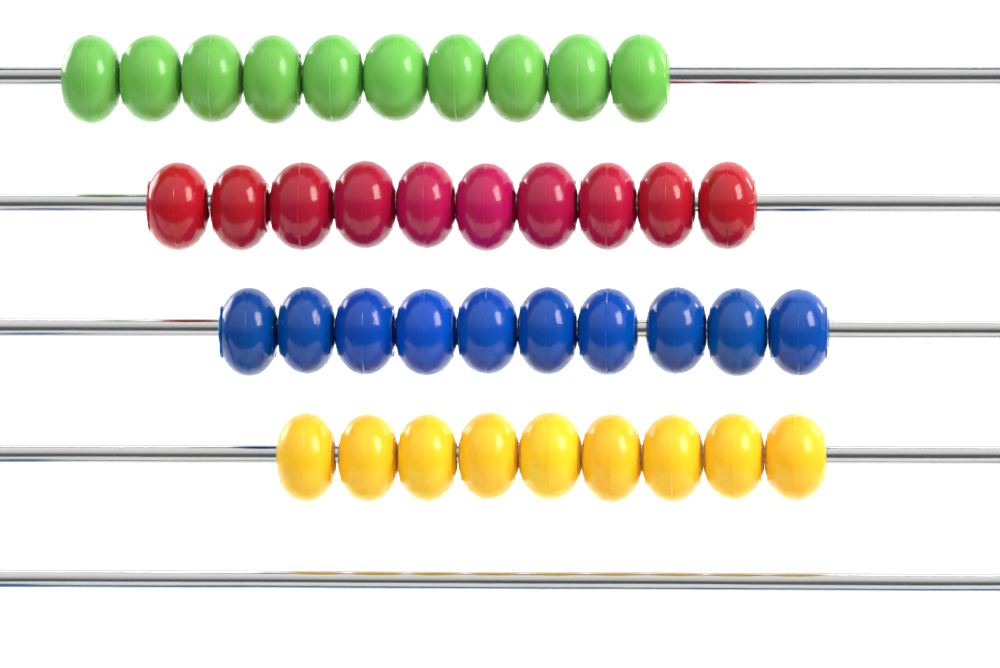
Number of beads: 39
